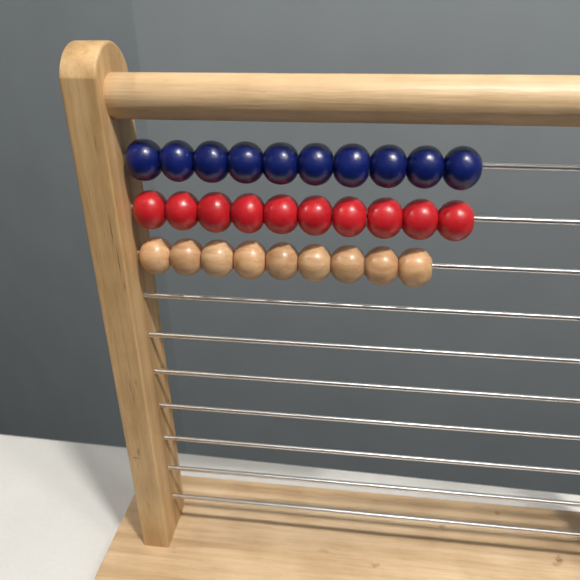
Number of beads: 29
